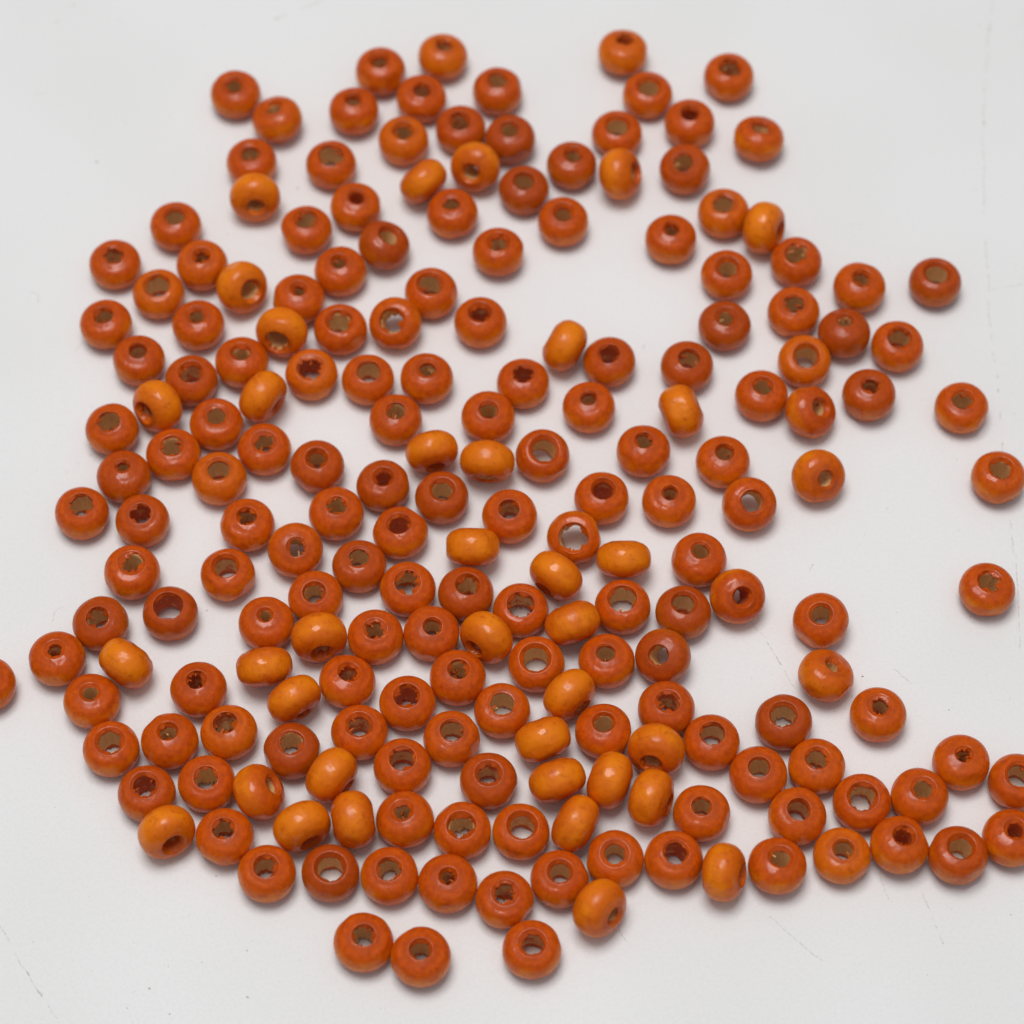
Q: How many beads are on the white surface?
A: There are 200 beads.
